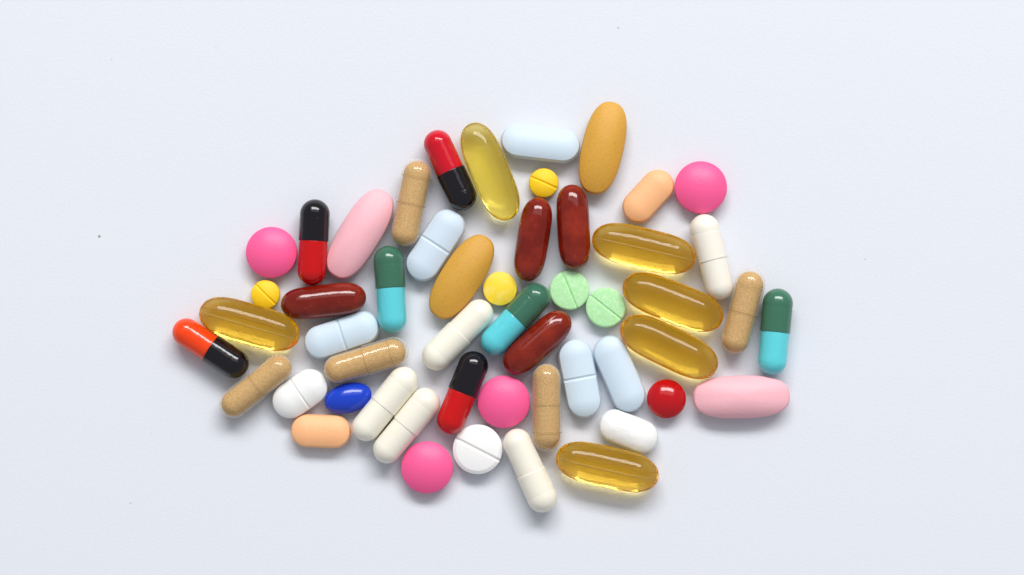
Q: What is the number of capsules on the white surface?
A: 27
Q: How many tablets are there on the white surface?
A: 25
